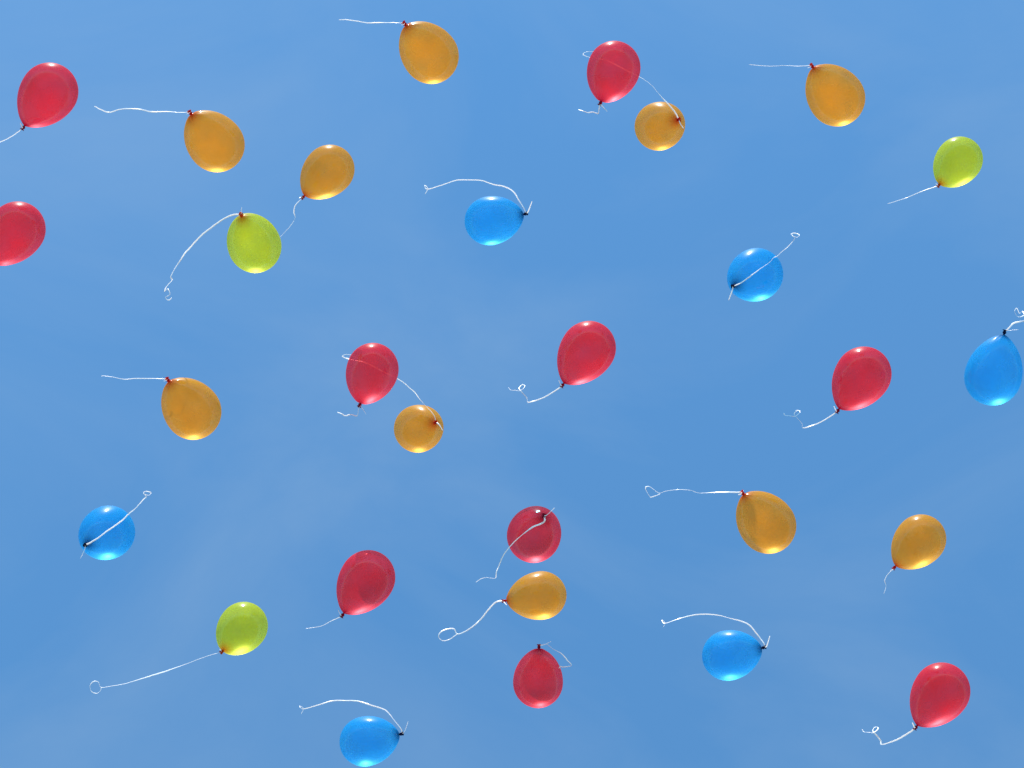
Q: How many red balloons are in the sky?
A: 10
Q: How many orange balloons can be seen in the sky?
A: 10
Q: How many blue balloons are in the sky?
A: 6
